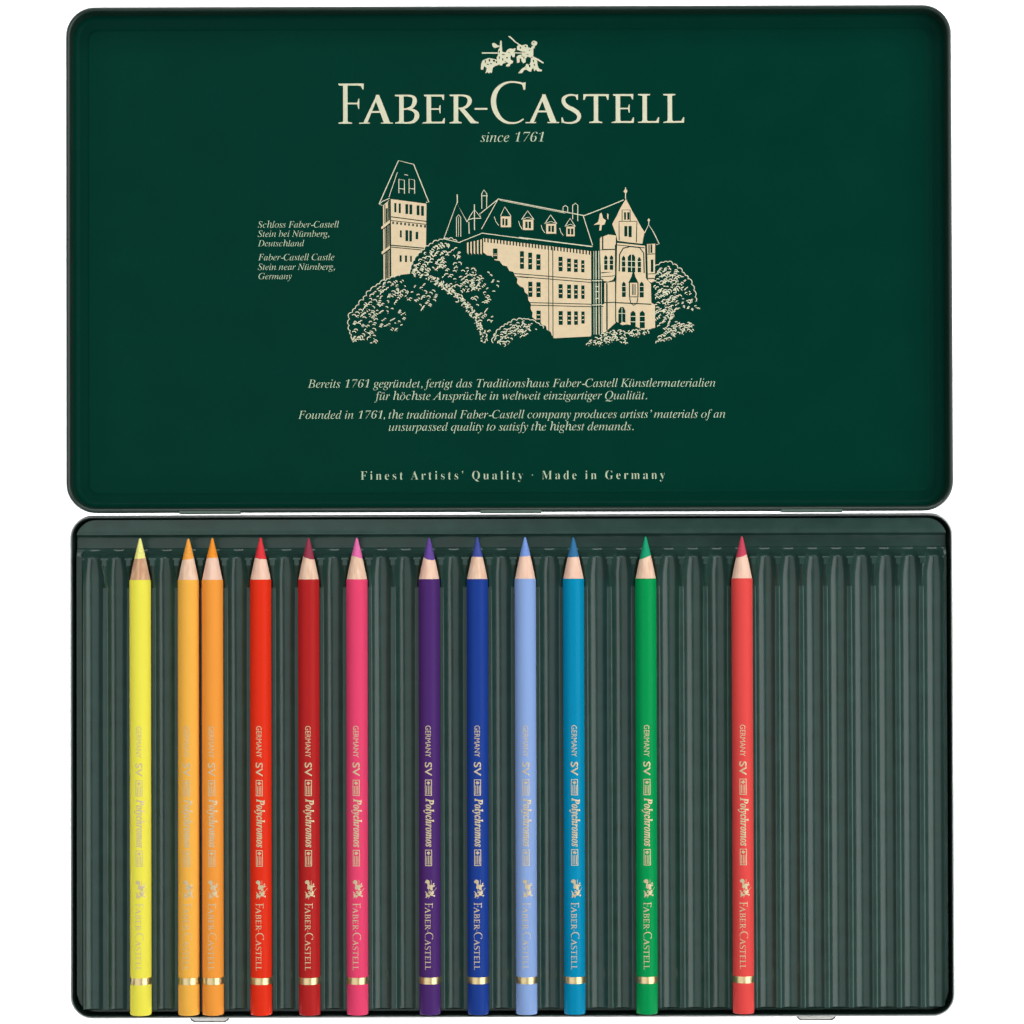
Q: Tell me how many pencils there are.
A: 12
